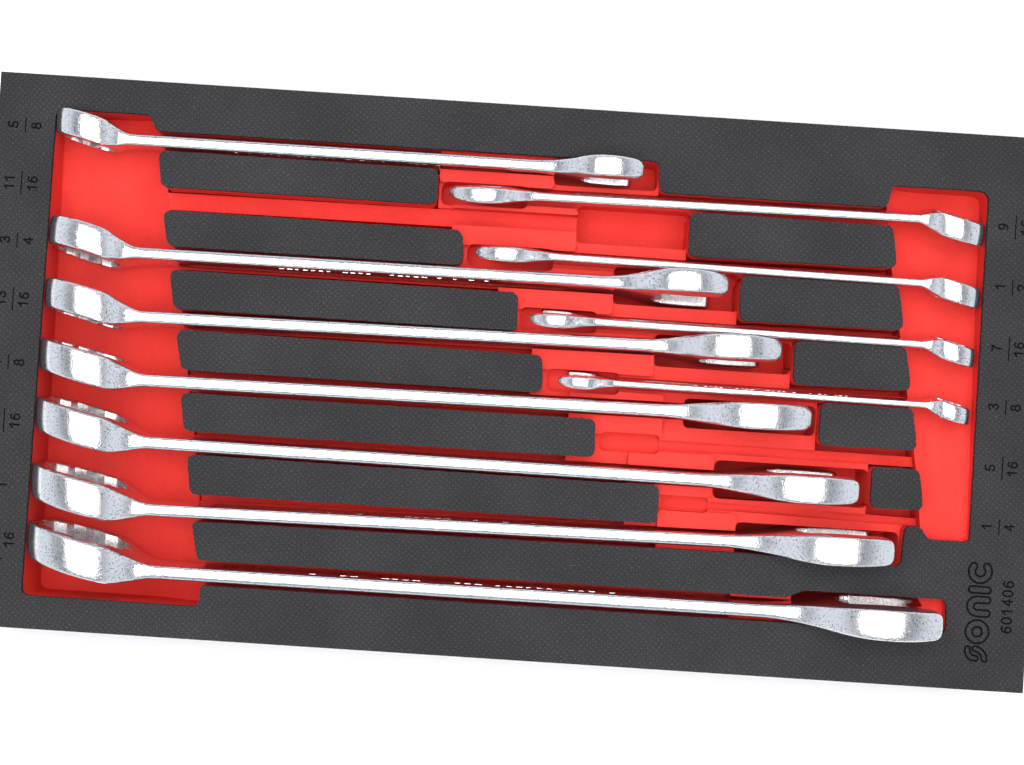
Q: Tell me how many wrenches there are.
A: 11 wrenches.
